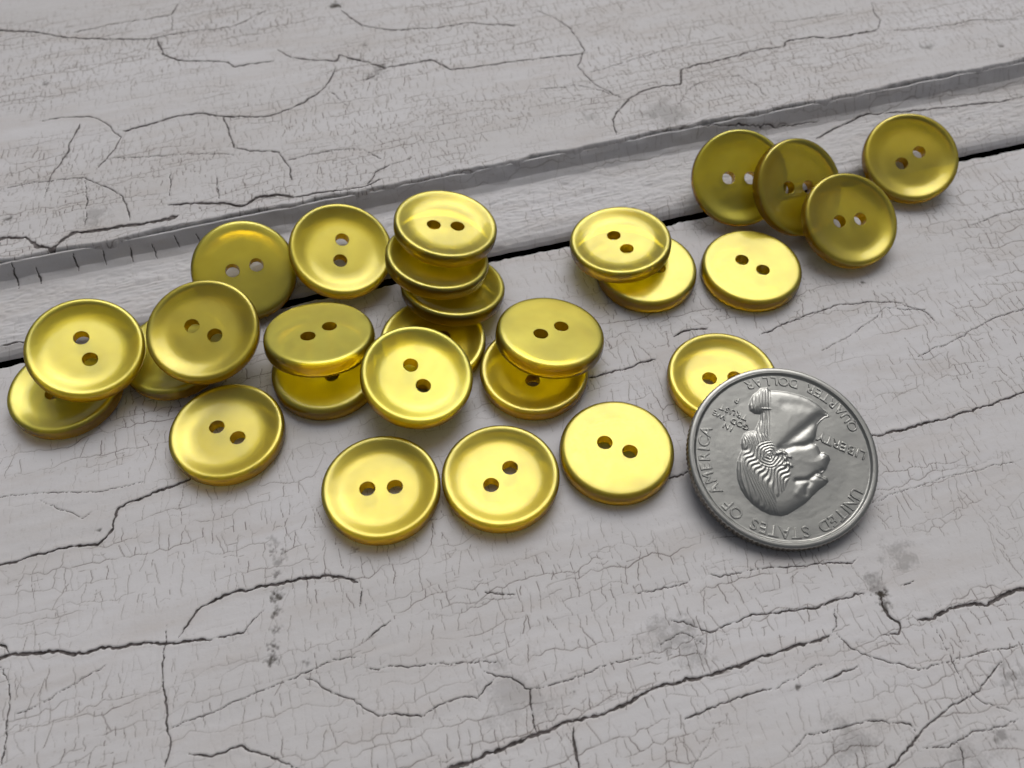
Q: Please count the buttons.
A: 27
